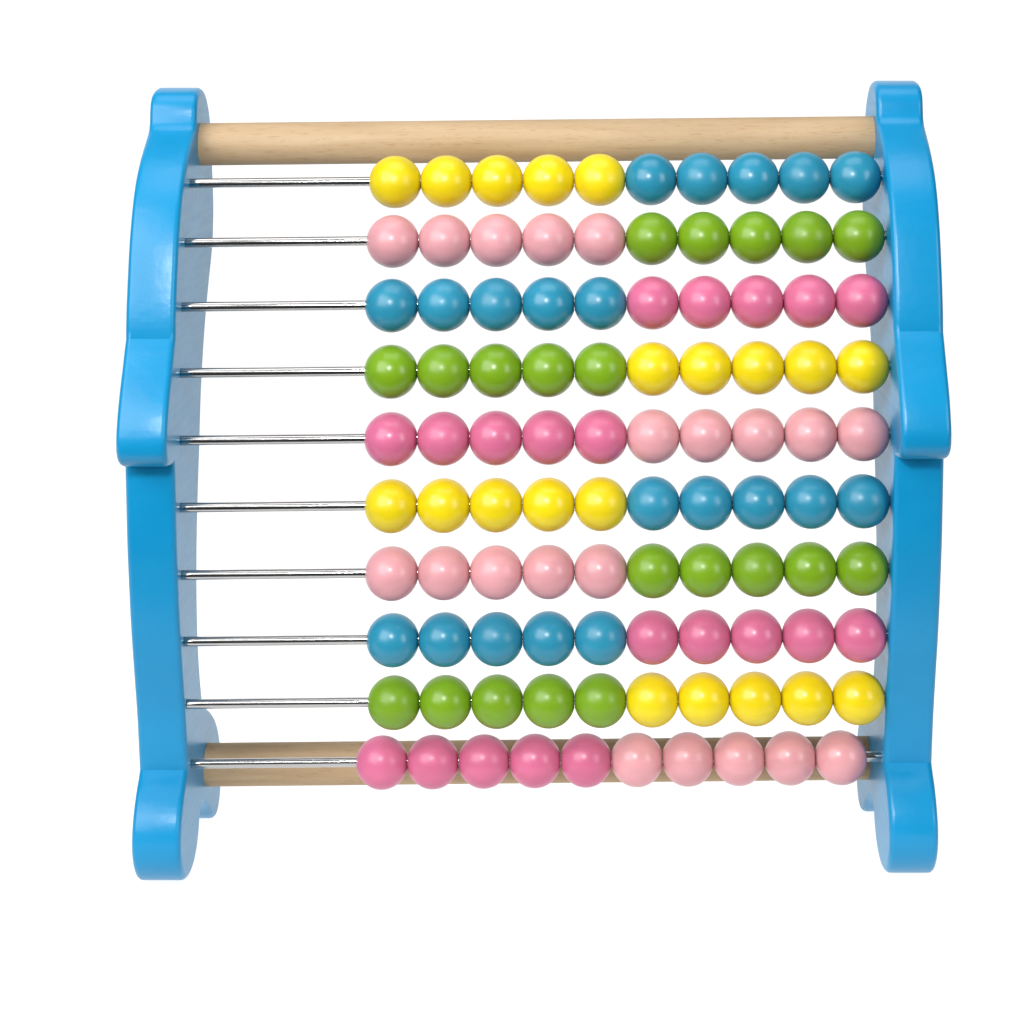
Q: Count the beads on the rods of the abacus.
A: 100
